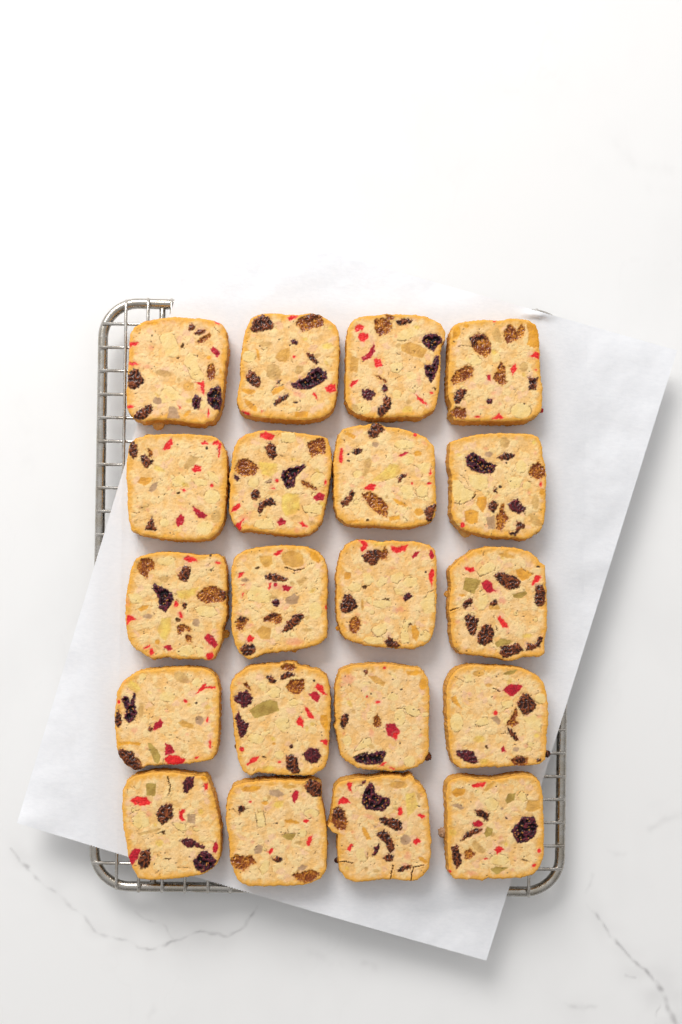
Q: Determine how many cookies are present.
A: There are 20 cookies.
